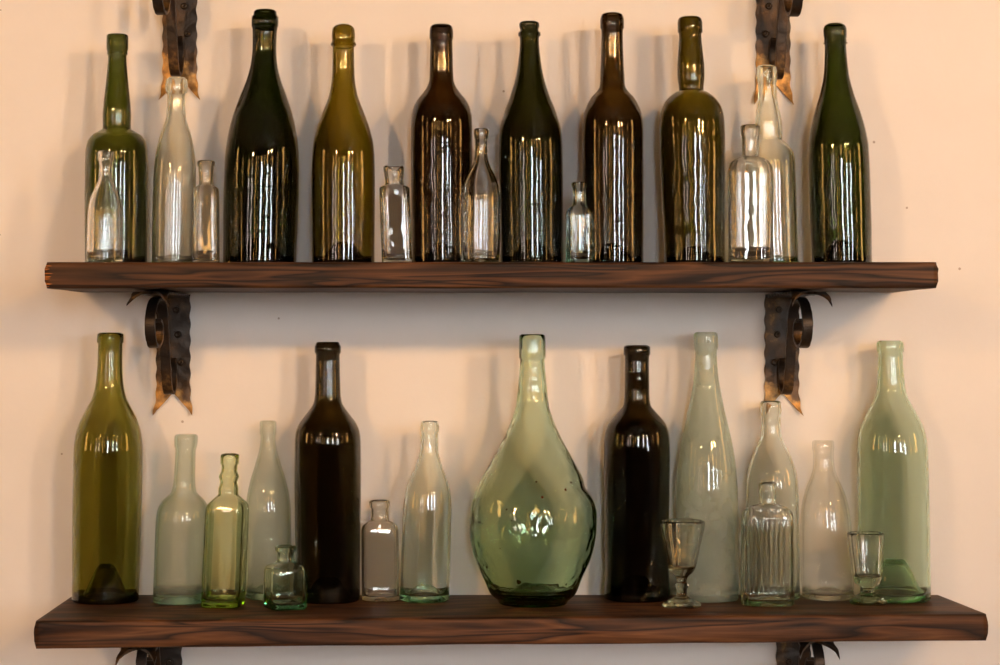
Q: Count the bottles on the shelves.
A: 31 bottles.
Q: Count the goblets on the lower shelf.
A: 2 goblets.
